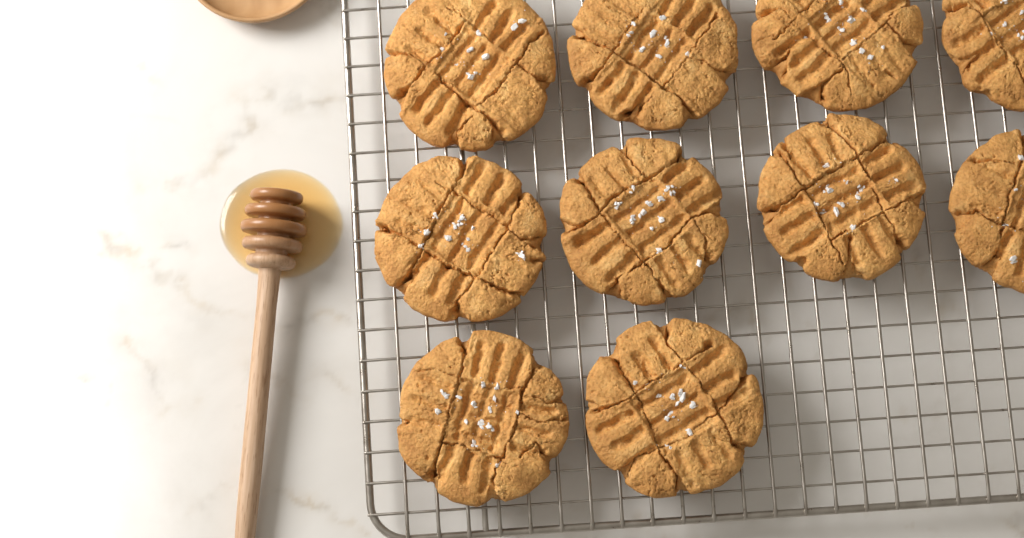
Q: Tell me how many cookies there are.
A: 10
